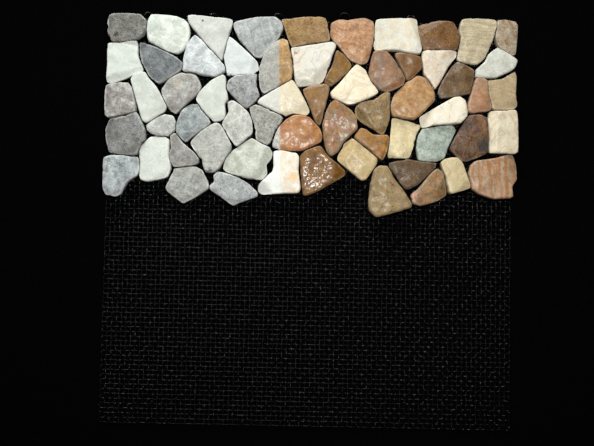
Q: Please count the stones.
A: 62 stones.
